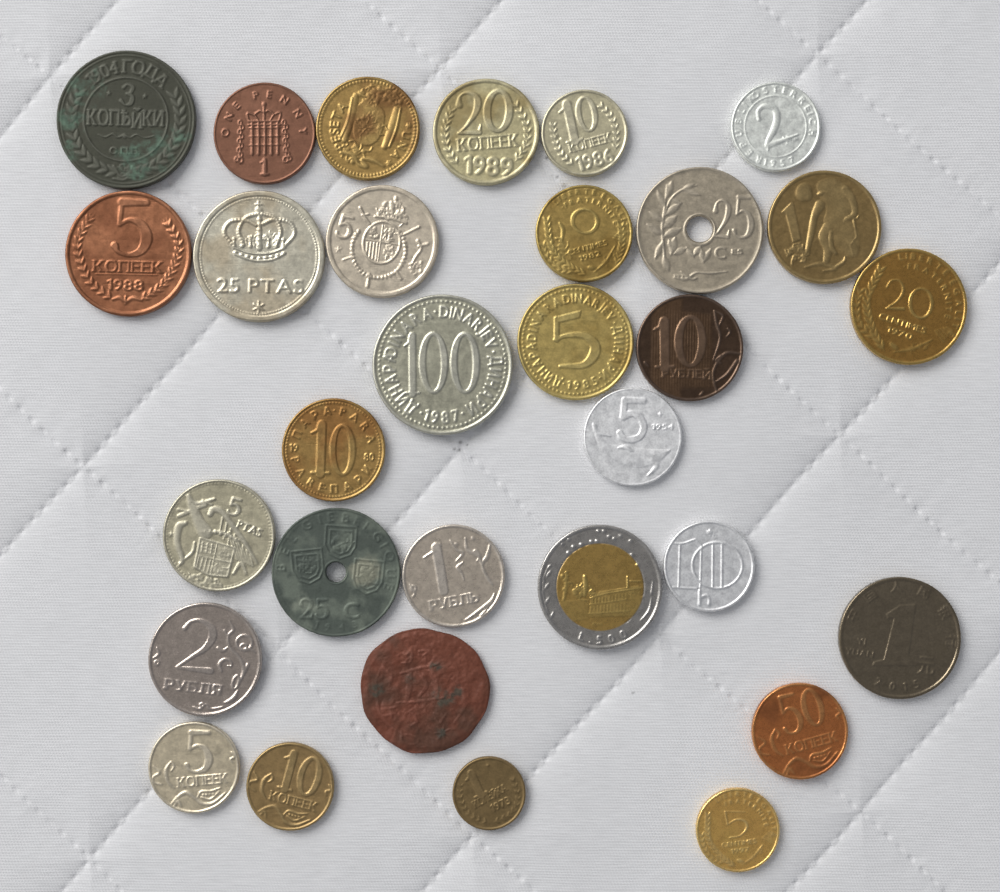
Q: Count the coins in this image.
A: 31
